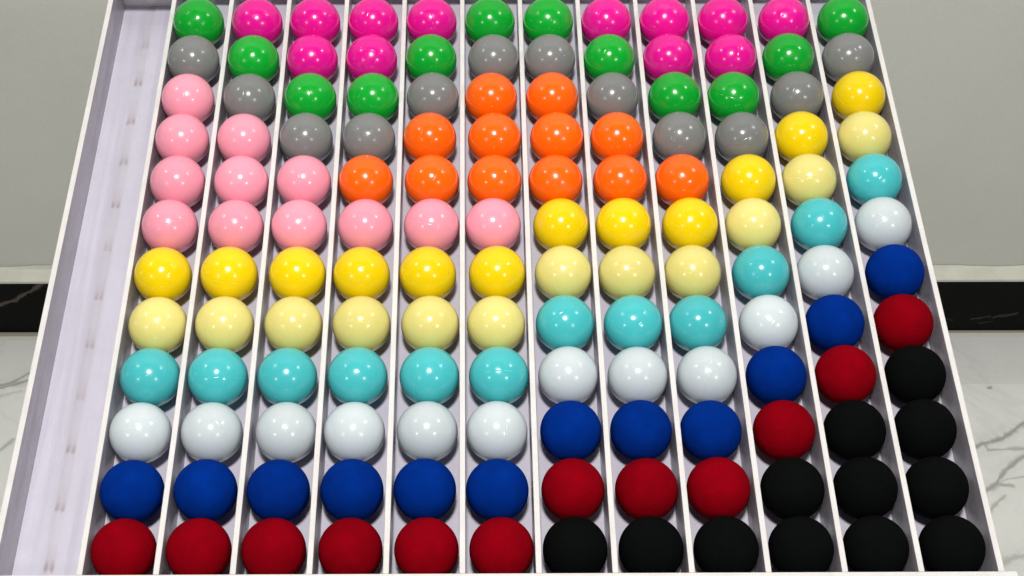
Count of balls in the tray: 144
